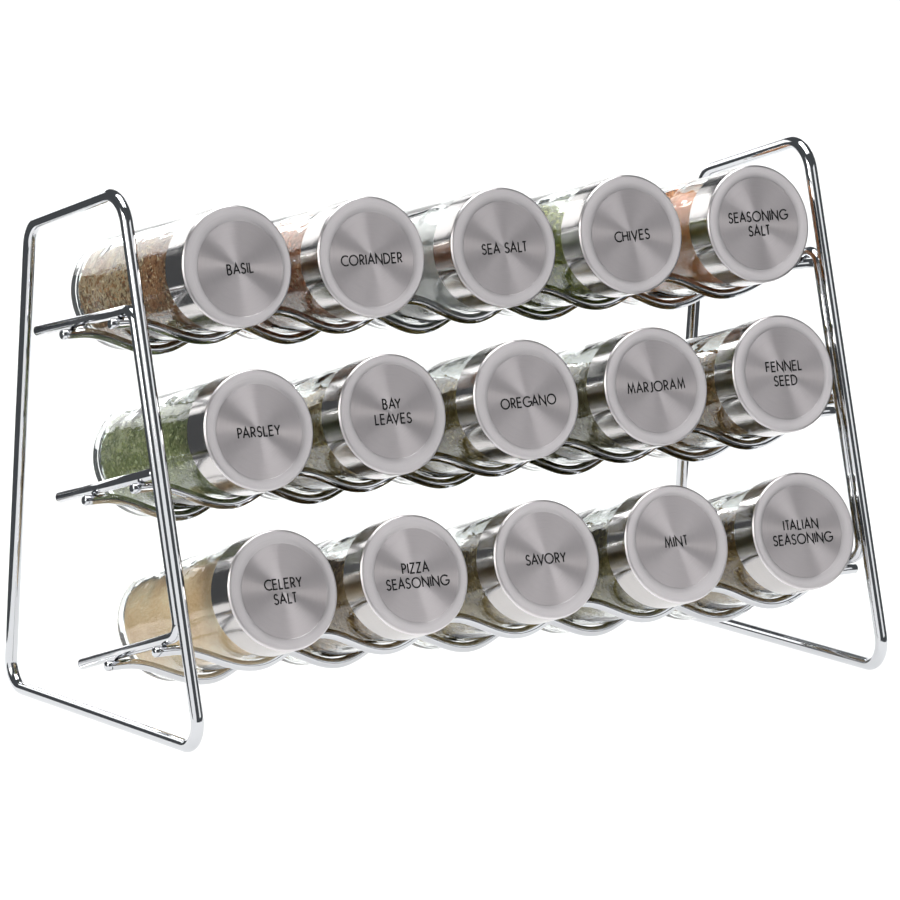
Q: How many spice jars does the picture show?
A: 15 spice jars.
